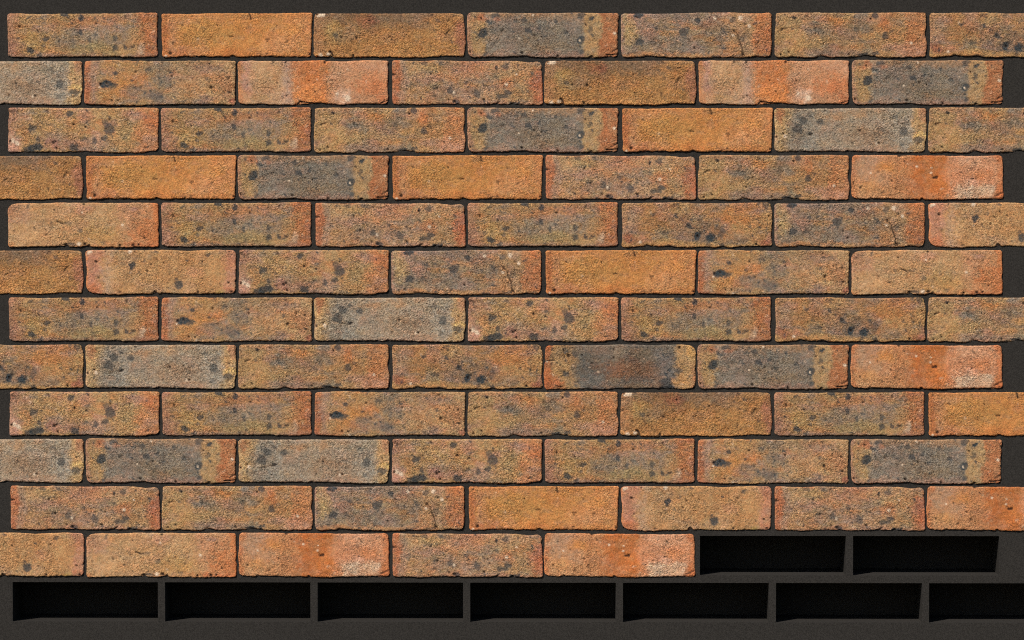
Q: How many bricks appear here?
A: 82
